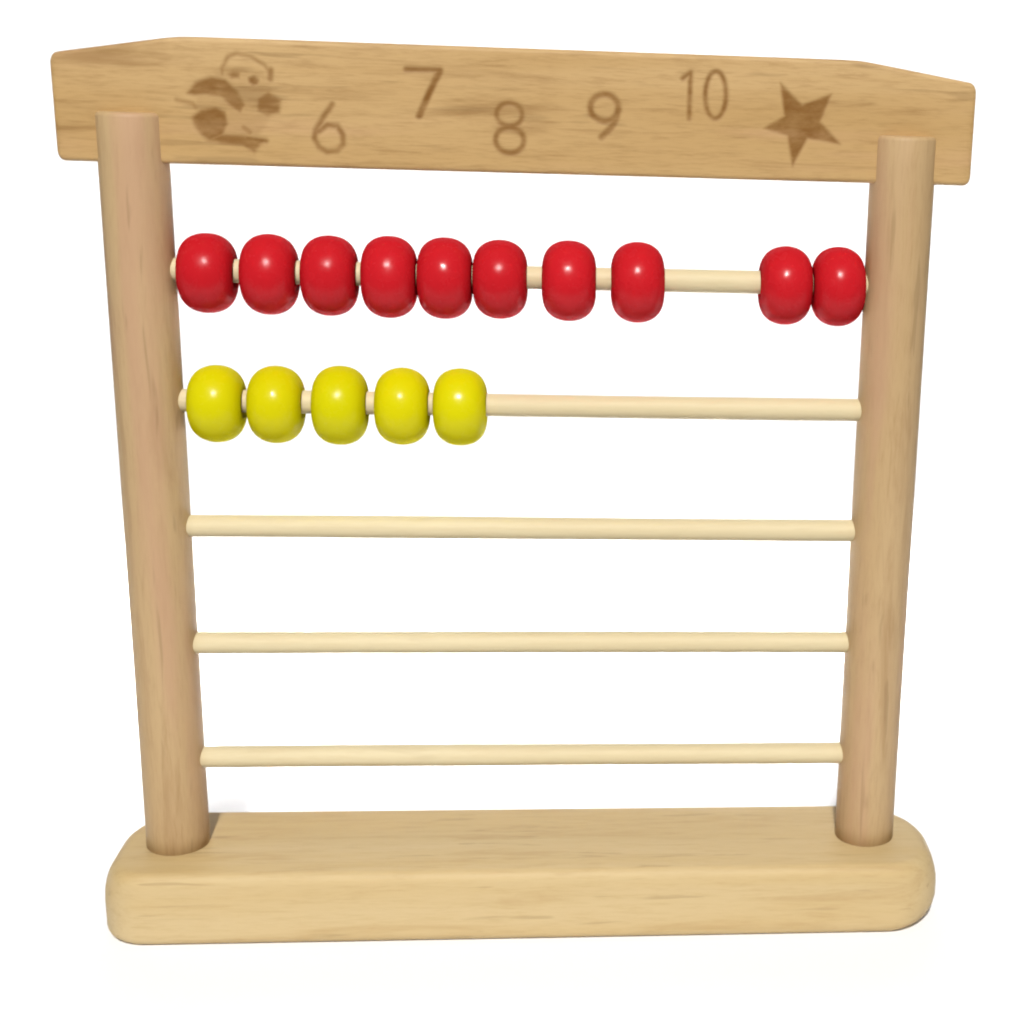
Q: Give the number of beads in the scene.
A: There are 15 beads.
